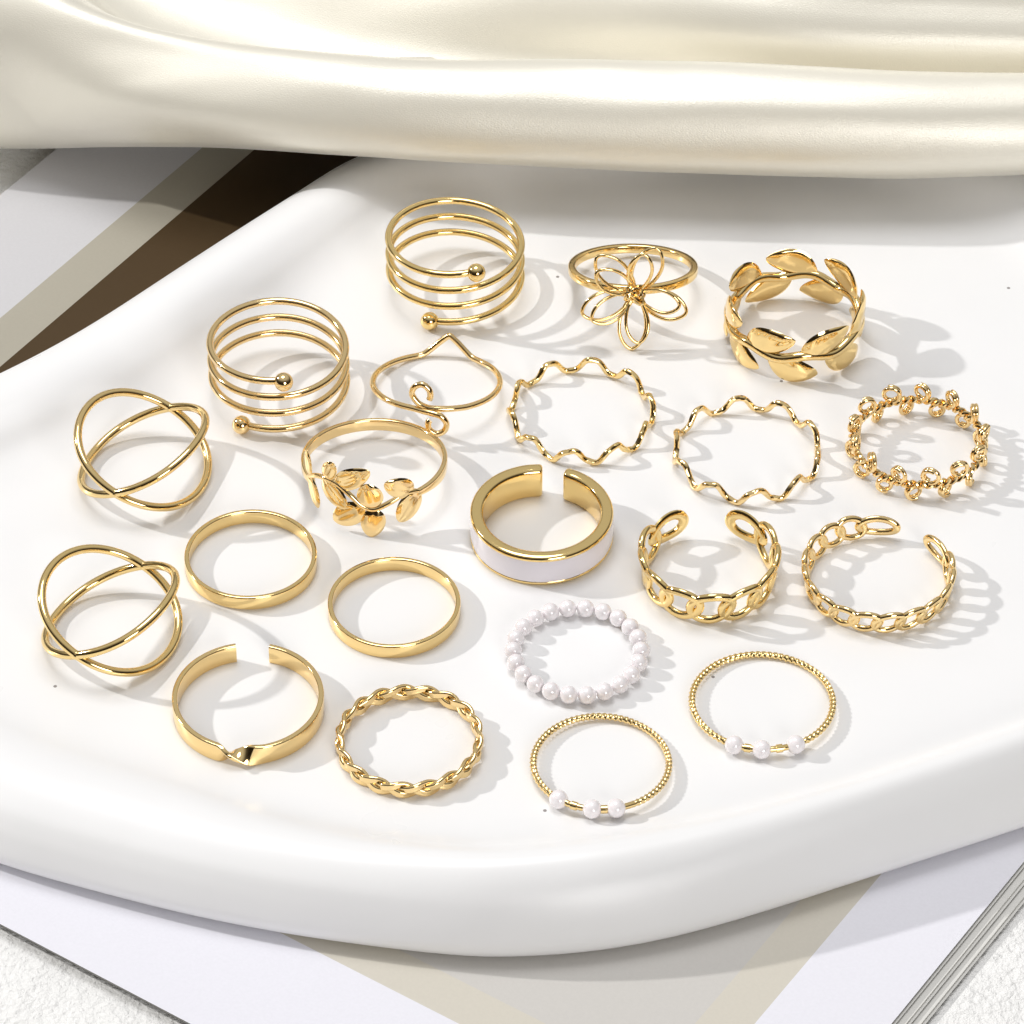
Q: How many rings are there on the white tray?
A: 21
